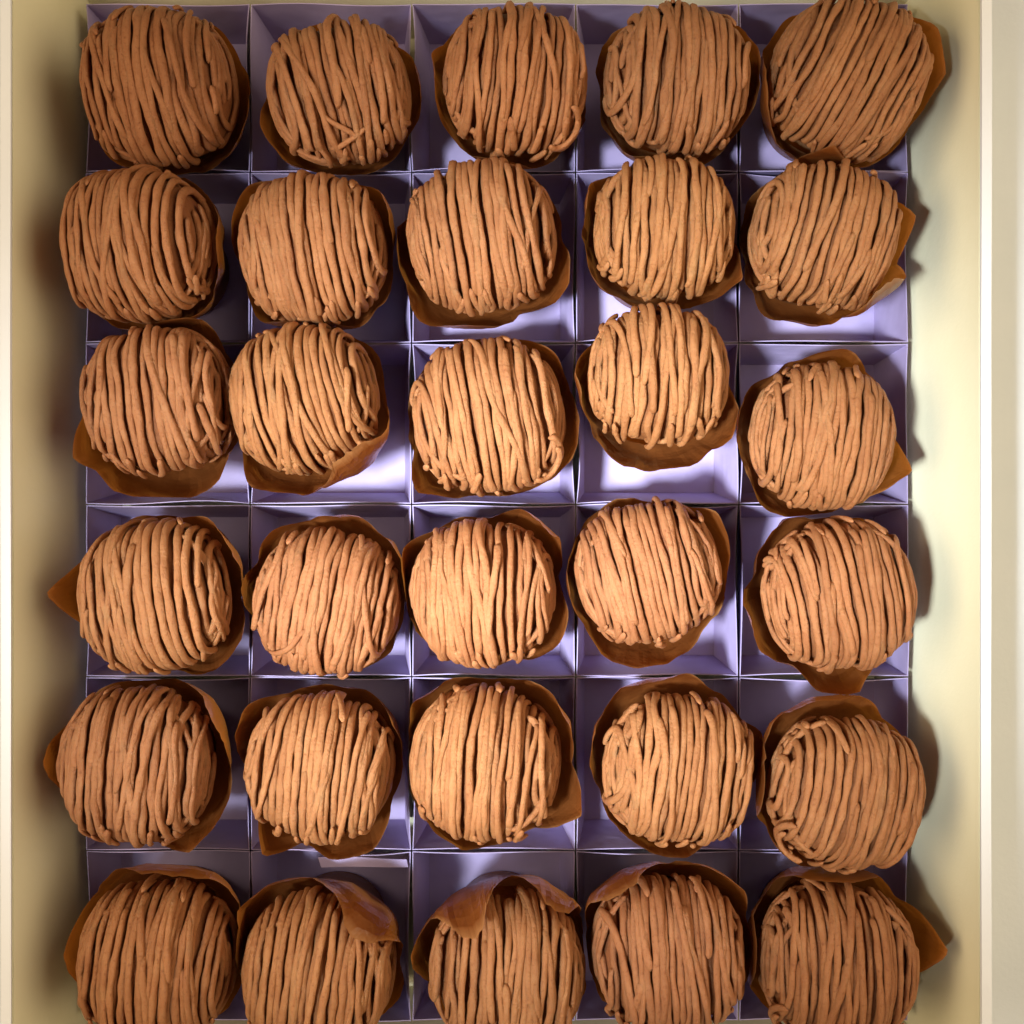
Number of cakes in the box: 30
